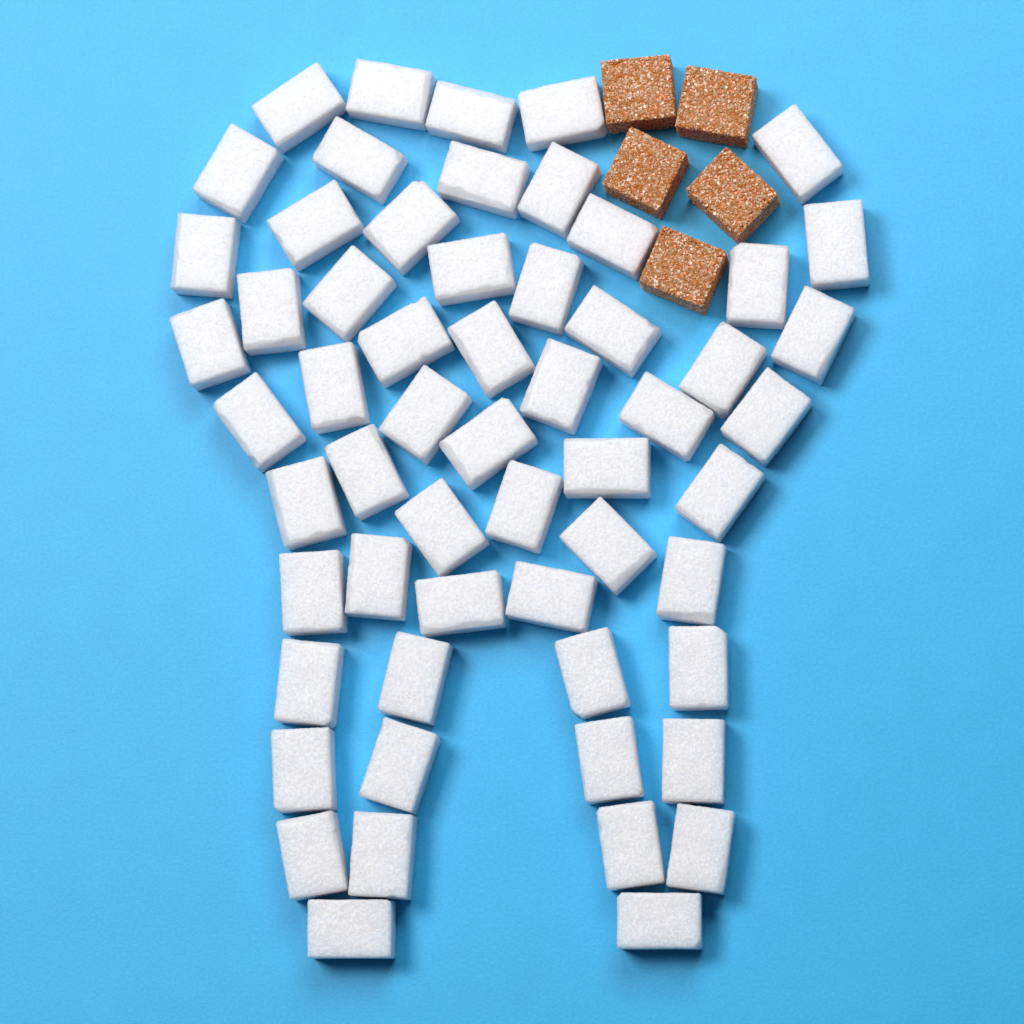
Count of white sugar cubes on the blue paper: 58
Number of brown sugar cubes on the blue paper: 5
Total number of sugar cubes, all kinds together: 63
